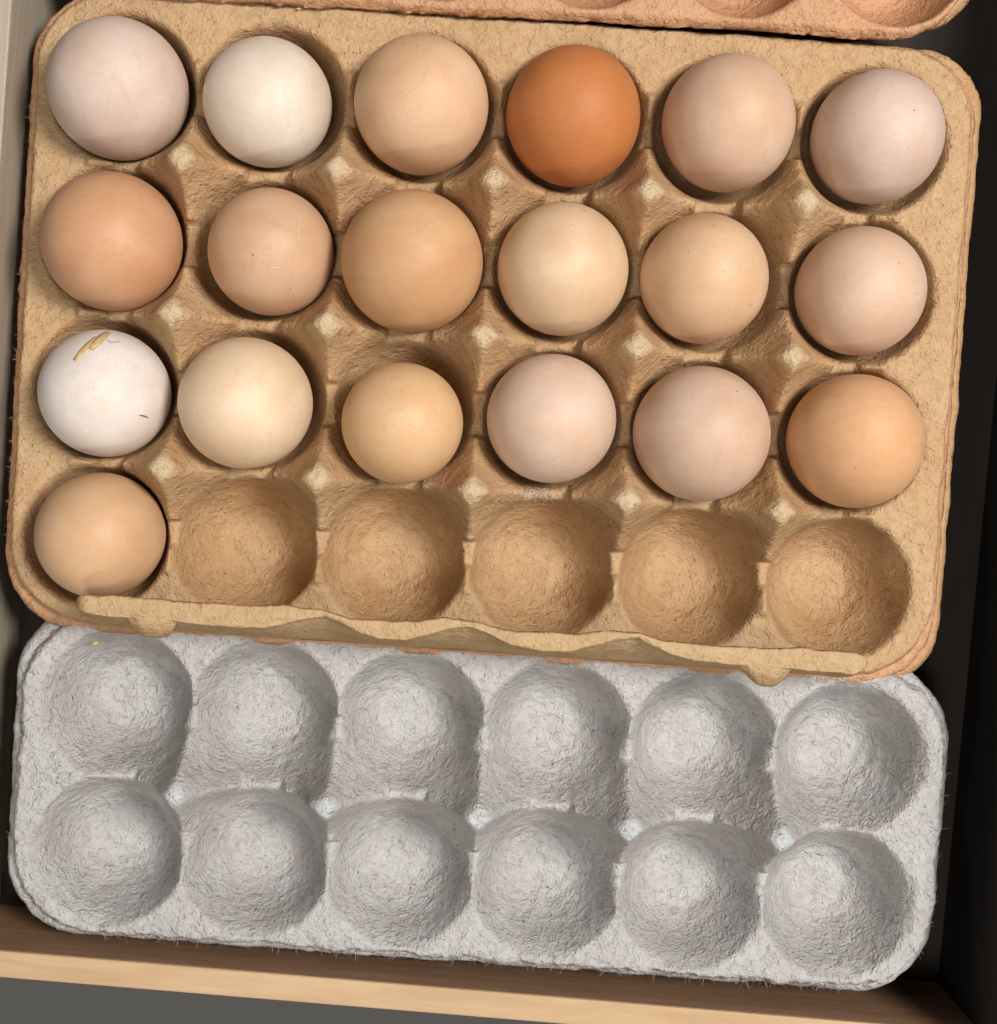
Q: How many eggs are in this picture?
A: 19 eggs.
